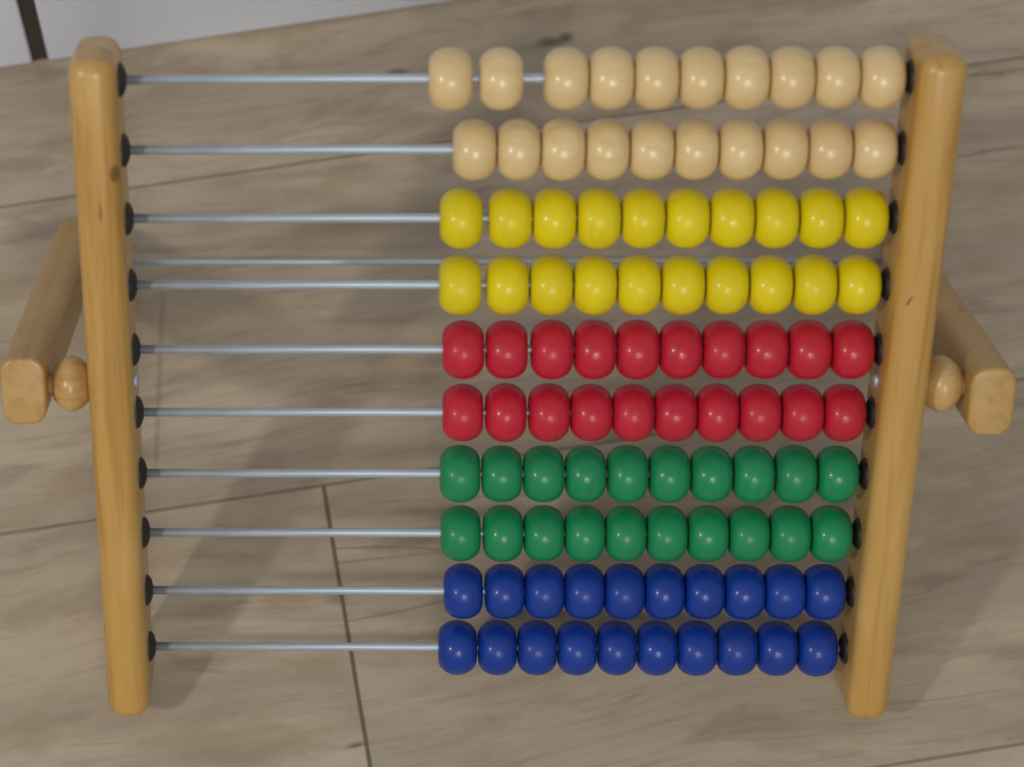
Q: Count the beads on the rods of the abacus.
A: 100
